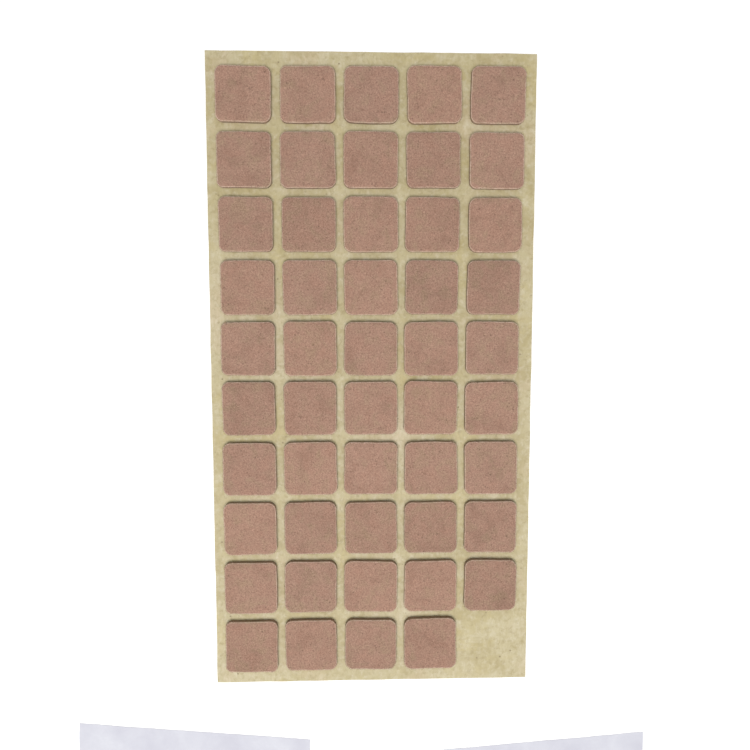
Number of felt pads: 49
